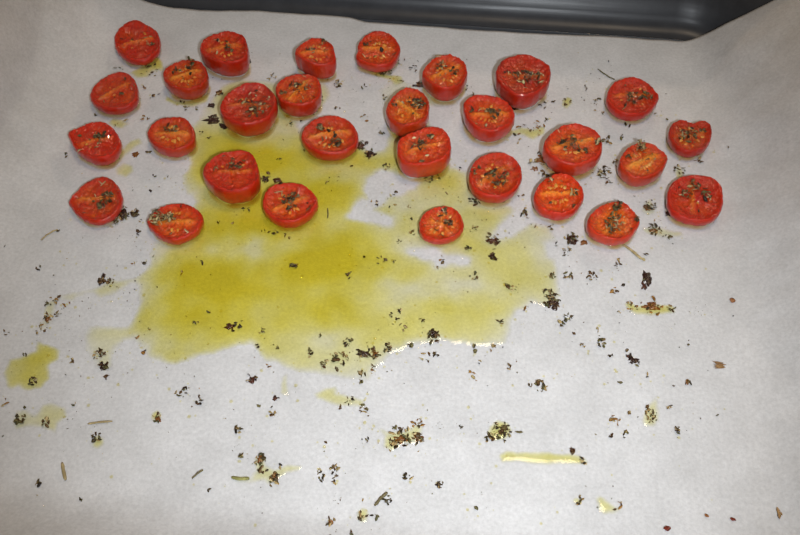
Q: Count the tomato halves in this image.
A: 29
